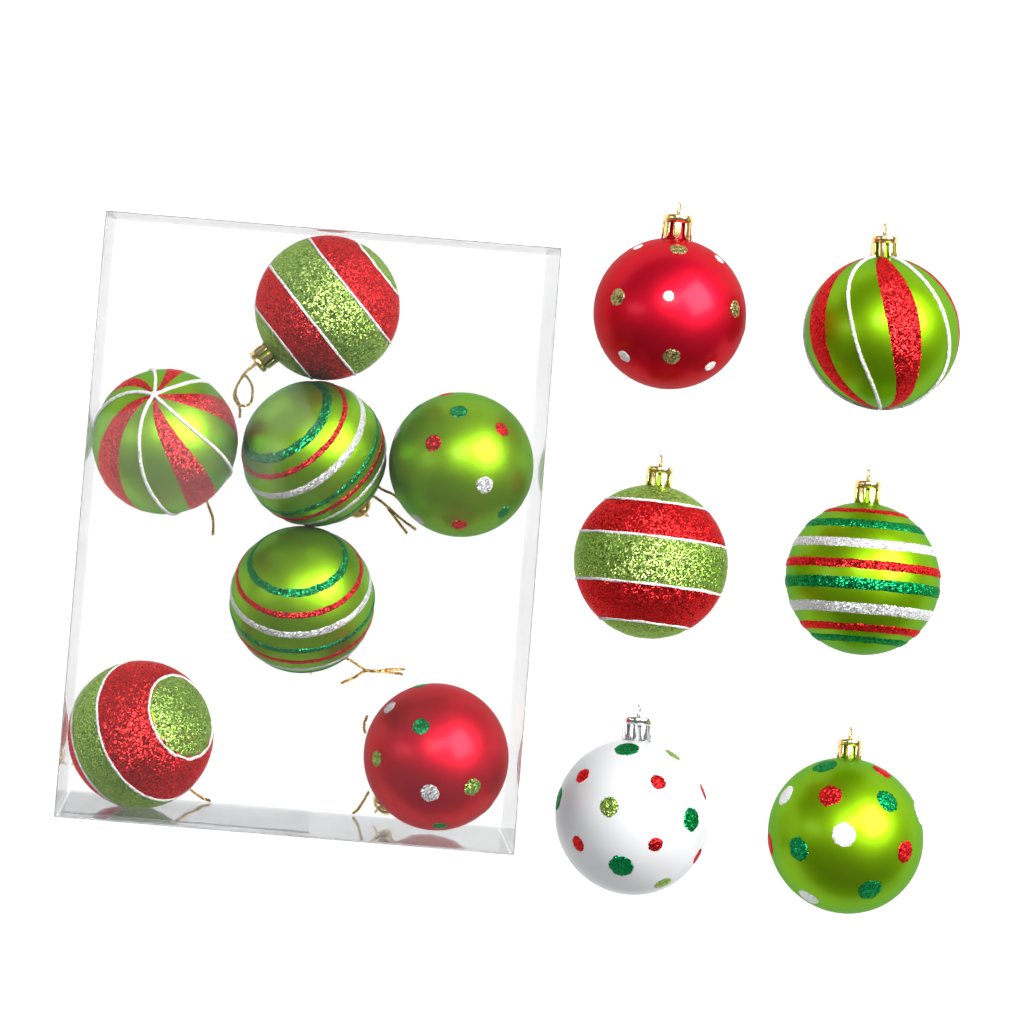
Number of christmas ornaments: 13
